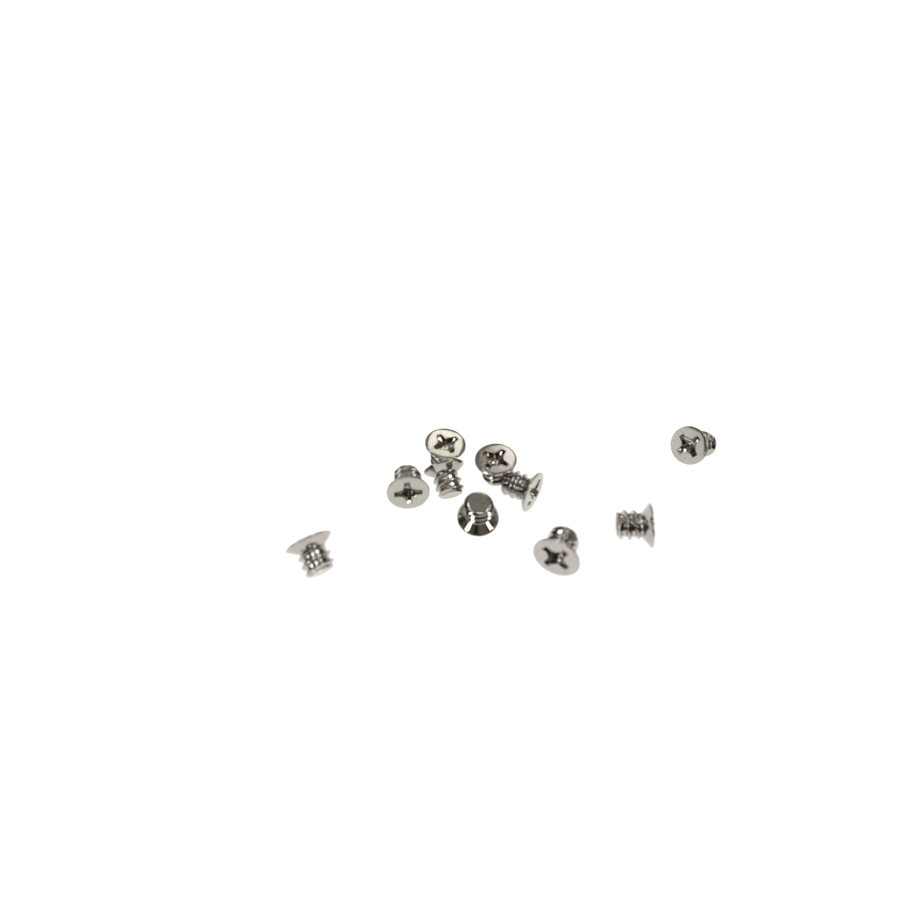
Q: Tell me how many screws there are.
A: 10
